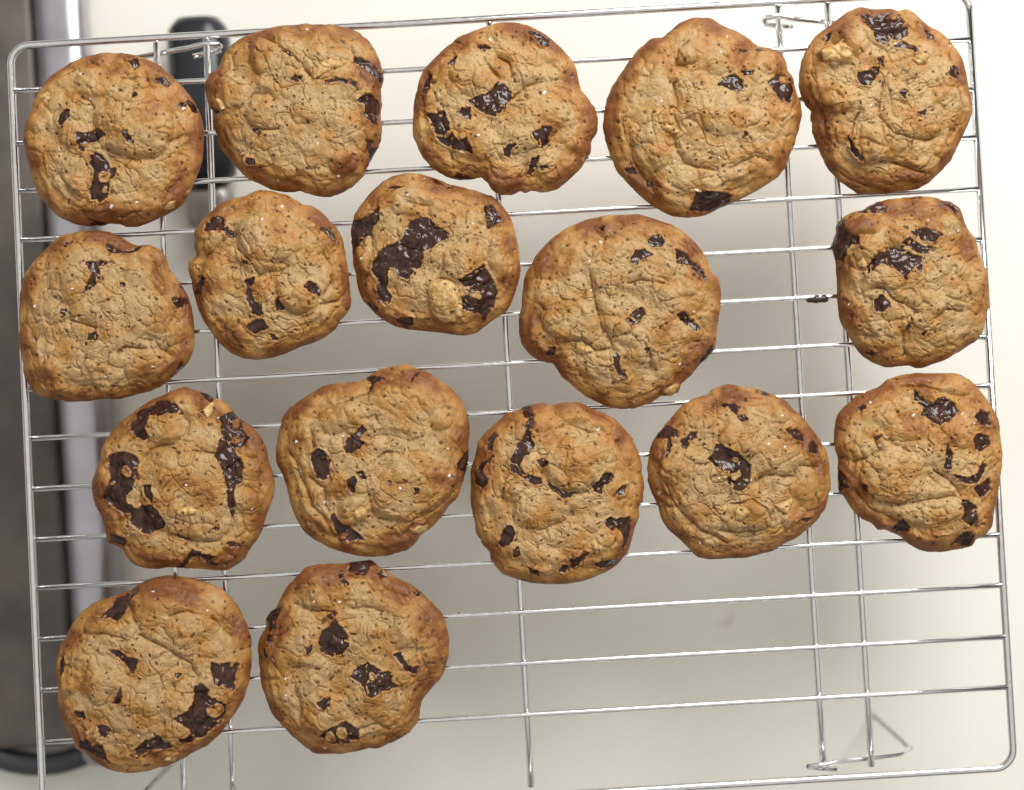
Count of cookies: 17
